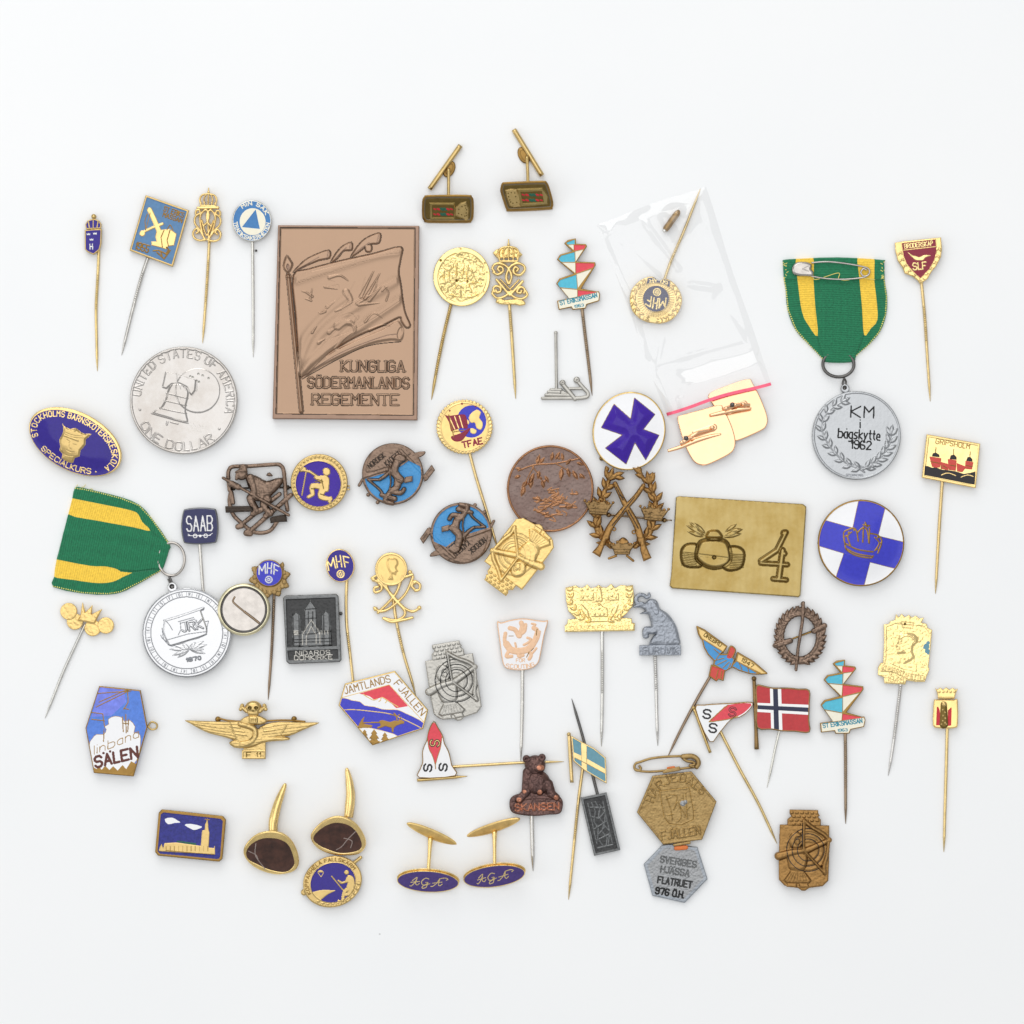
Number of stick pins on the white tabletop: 29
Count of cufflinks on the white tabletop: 8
